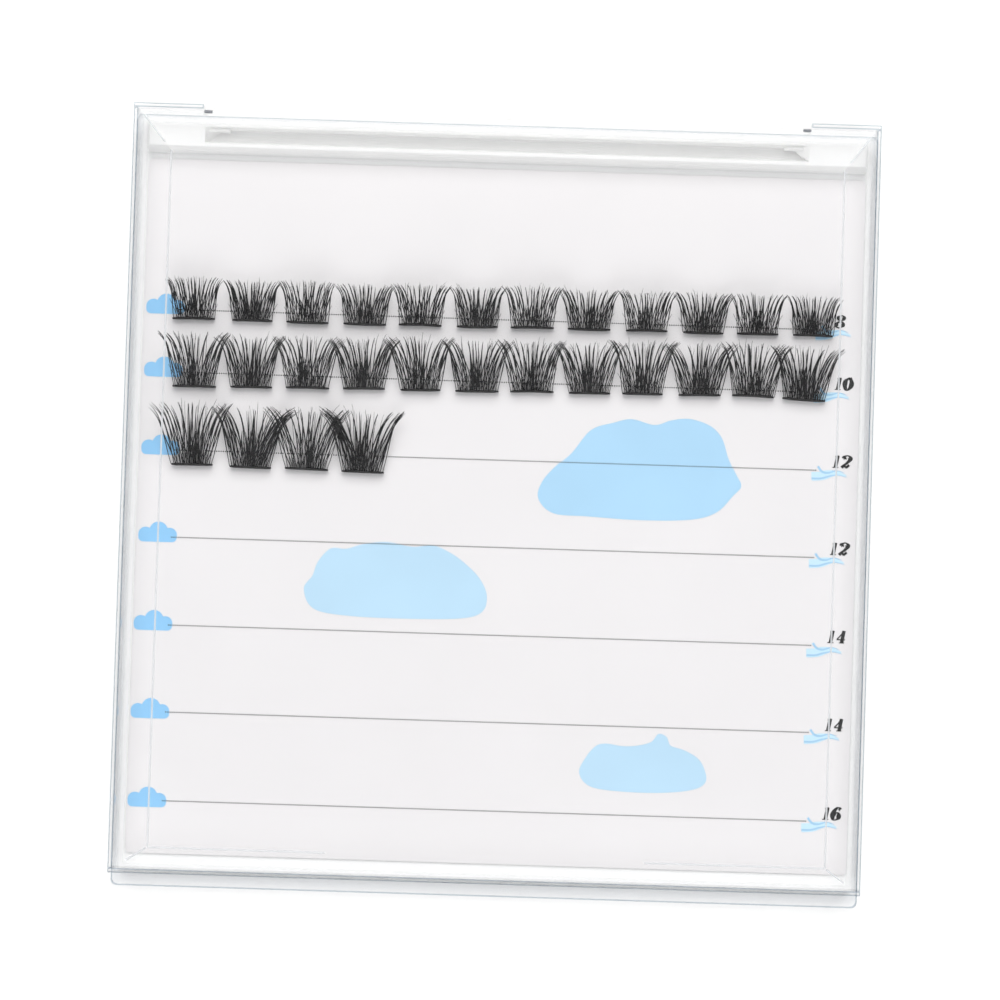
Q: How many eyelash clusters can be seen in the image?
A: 28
